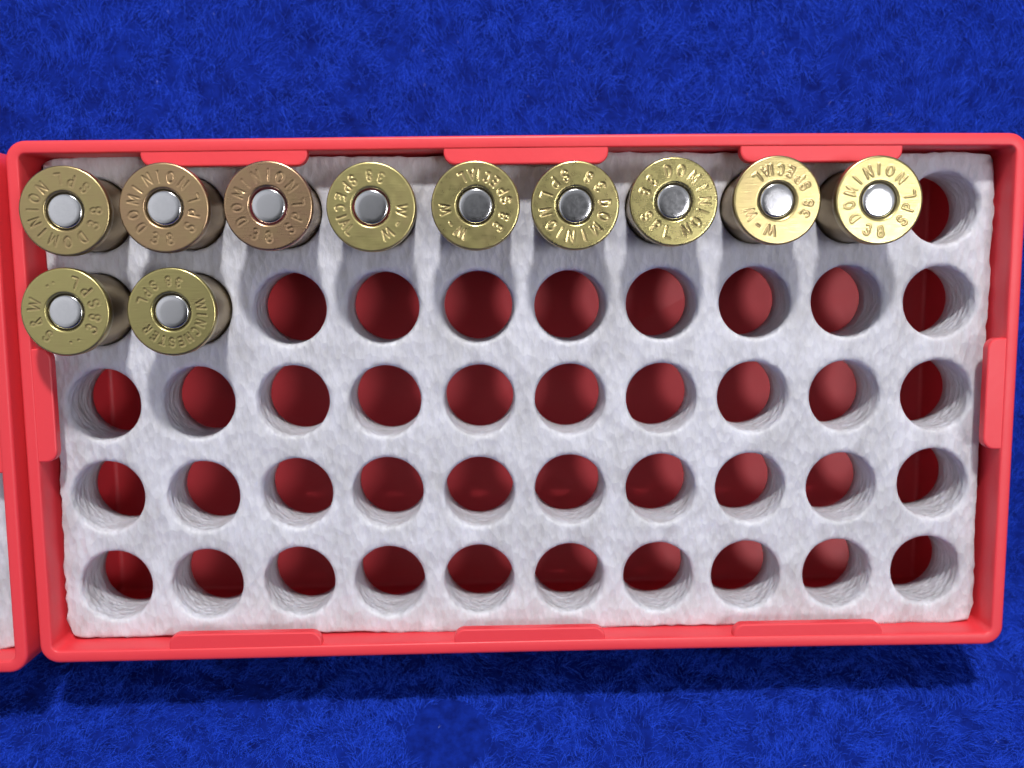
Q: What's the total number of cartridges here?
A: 11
